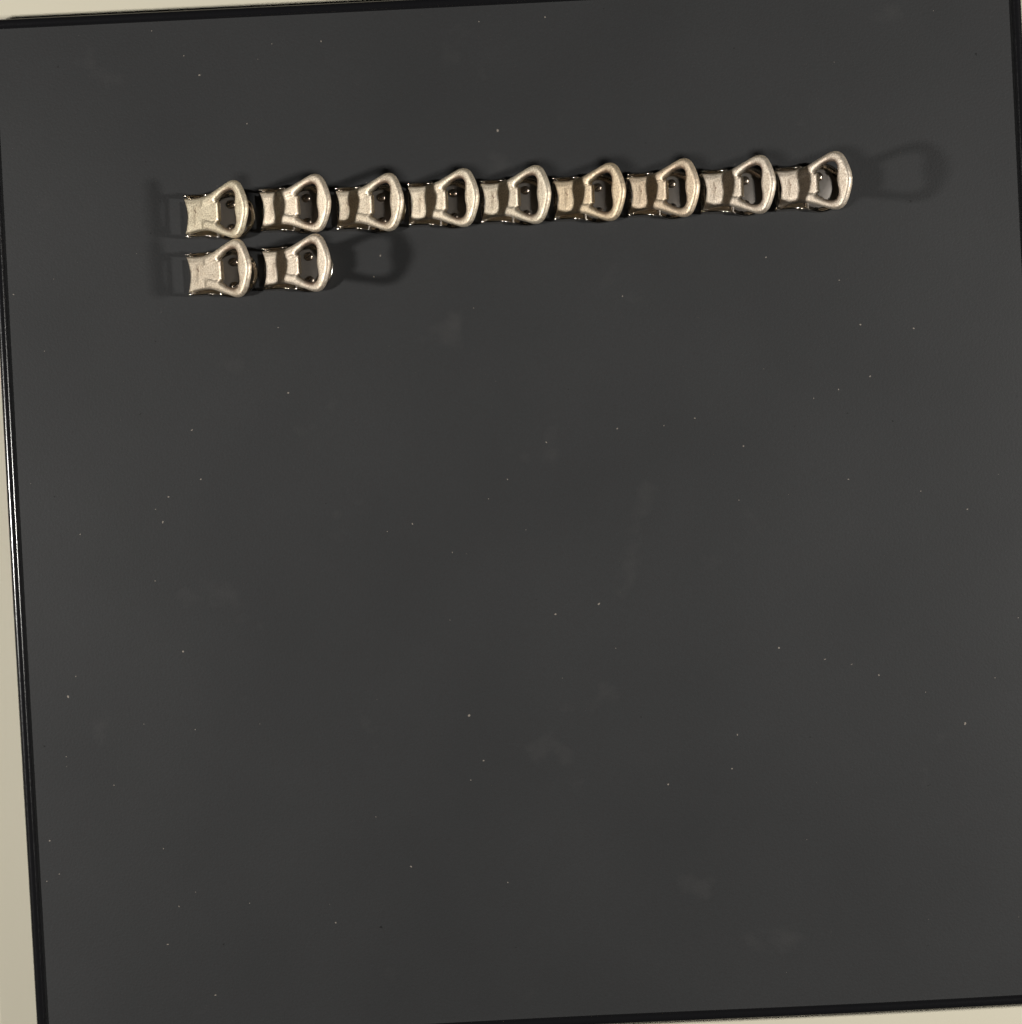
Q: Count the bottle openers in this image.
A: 11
